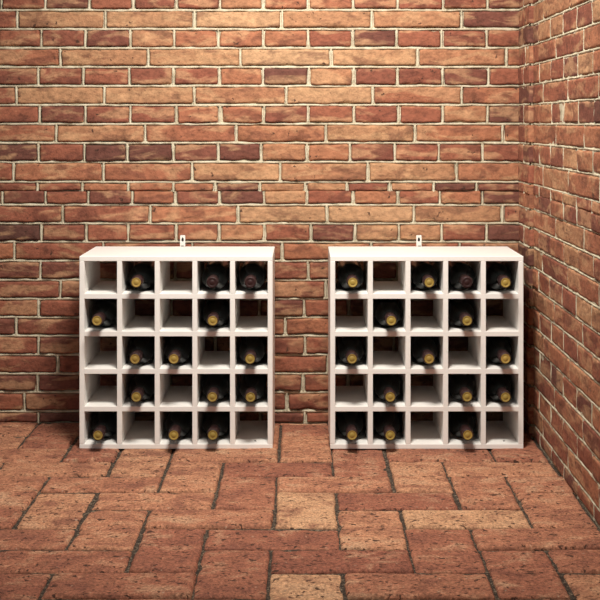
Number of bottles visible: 29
